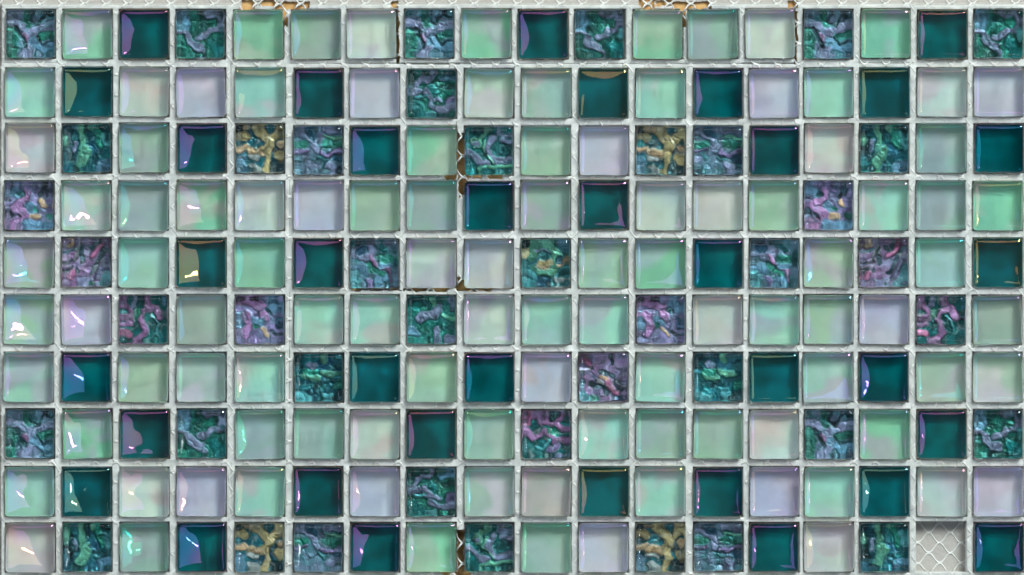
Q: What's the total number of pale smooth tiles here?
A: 102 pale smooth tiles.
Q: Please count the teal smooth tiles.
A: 35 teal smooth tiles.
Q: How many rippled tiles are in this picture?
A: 42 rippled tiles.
